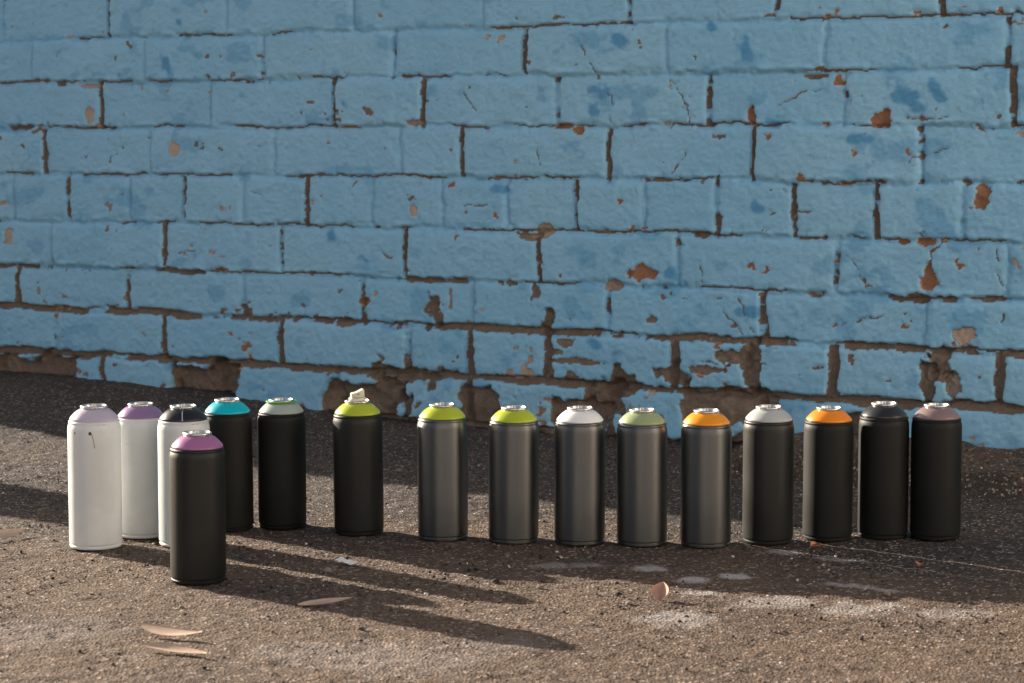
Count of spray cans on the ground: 16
